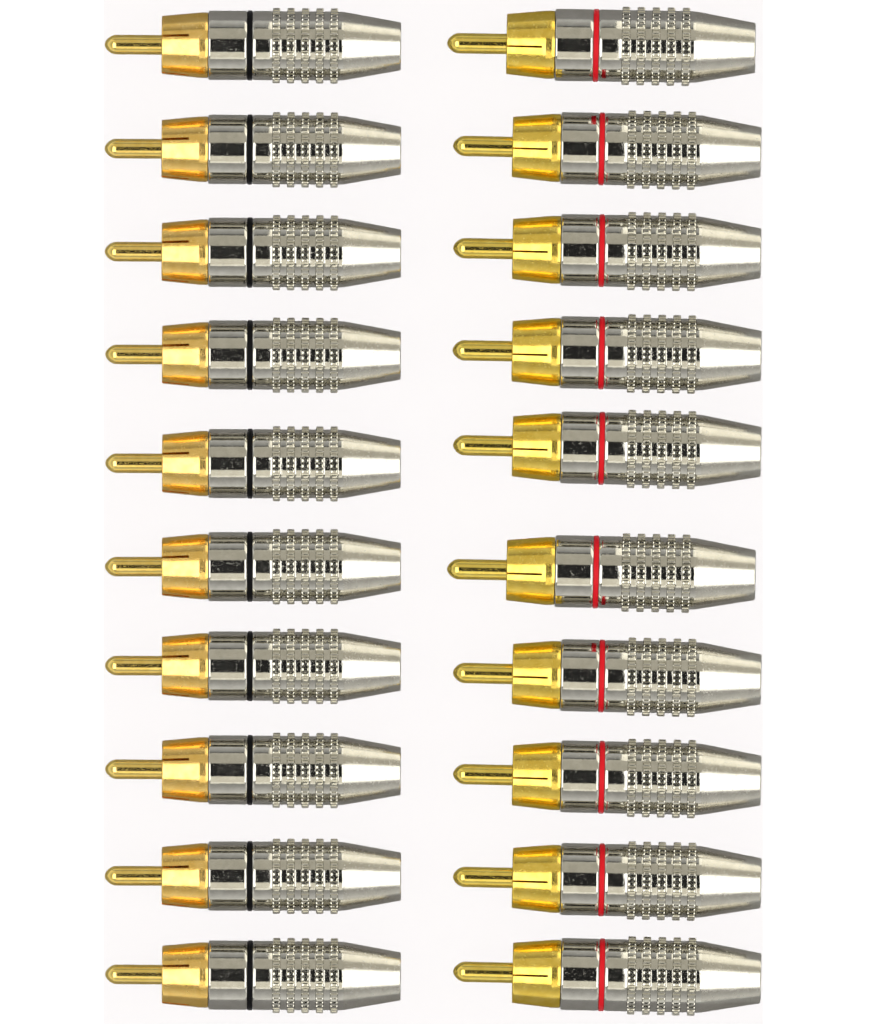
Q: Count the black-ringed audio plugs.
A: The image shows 10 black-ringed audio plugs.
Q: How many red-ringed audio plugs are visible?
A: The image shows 10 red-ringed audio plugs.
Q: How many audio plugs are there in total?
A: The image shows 20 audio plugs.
